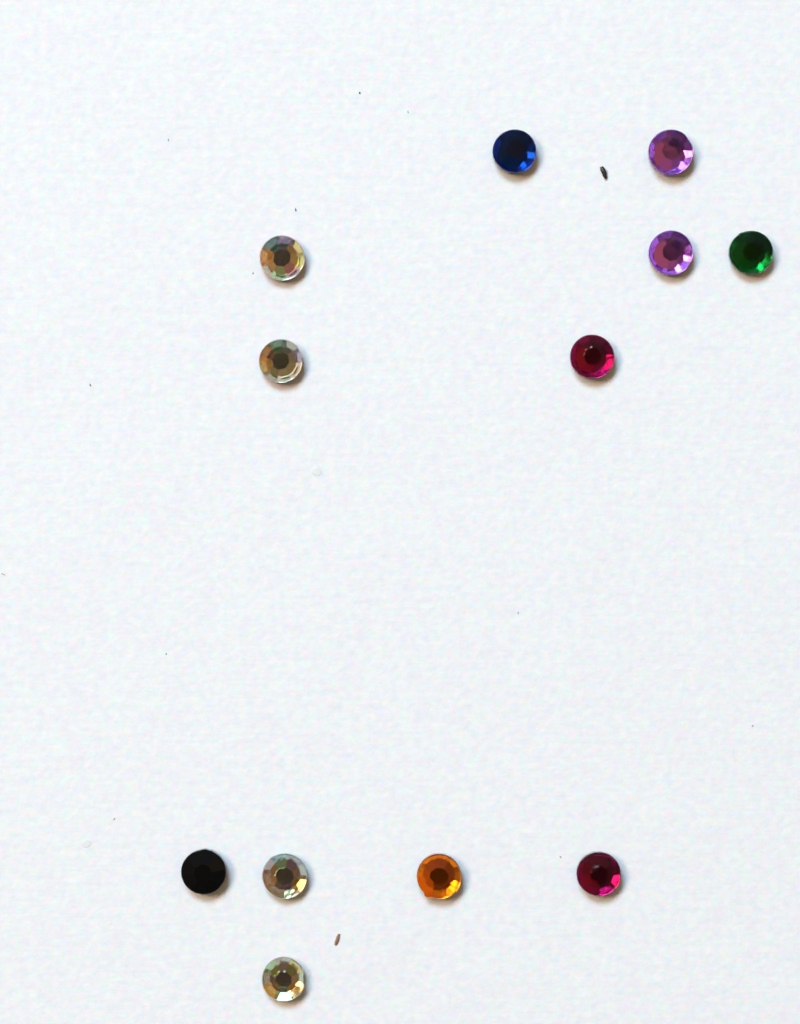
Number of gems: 12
